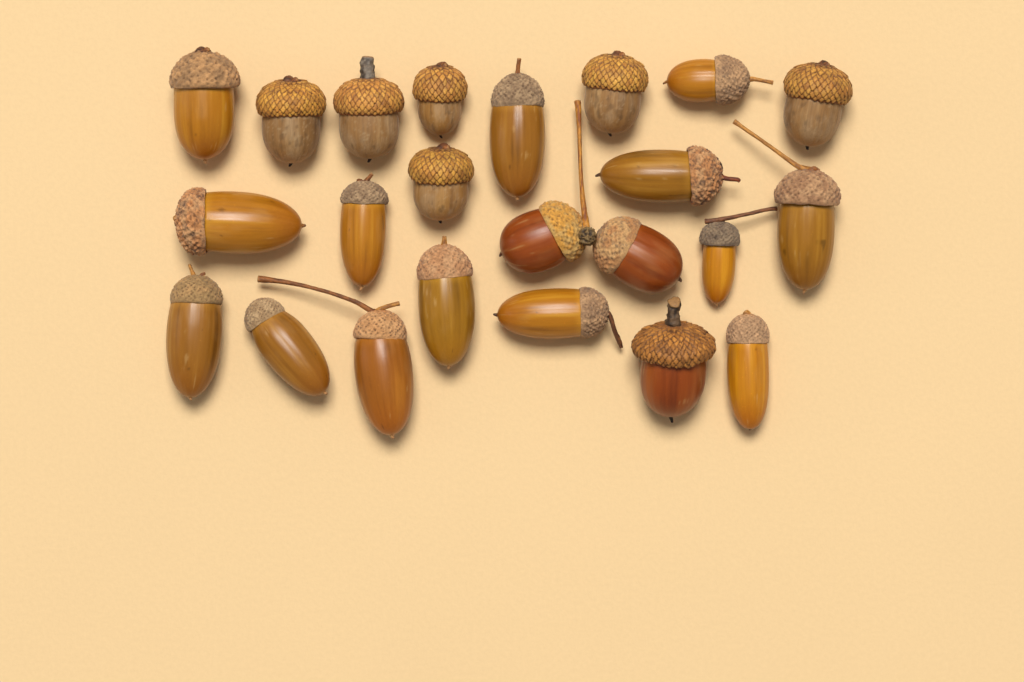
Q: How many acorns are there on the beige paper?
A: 23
